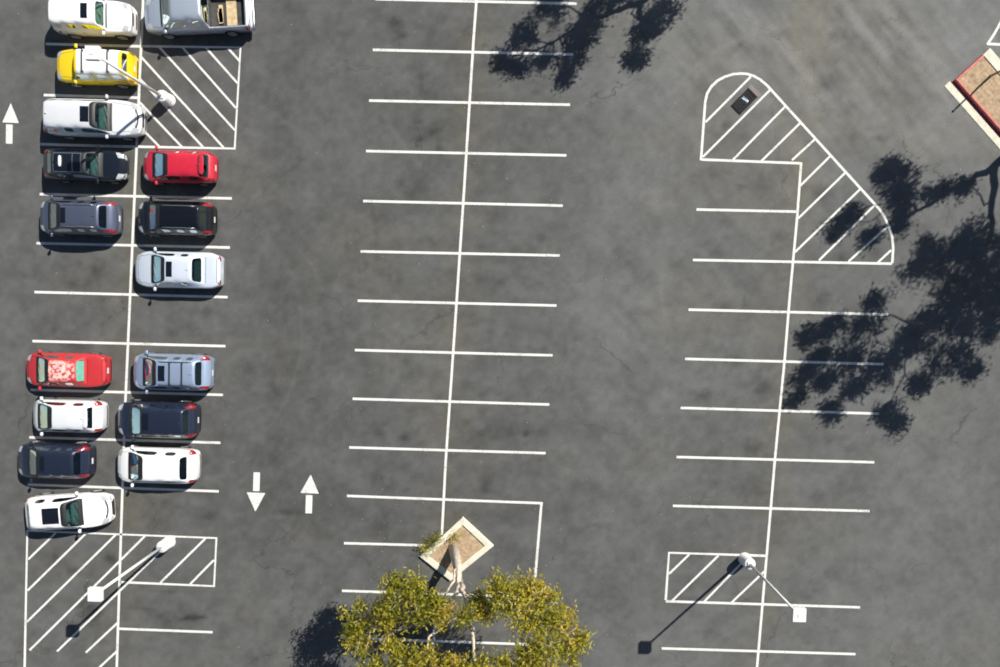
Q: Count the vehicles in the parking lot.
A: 16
